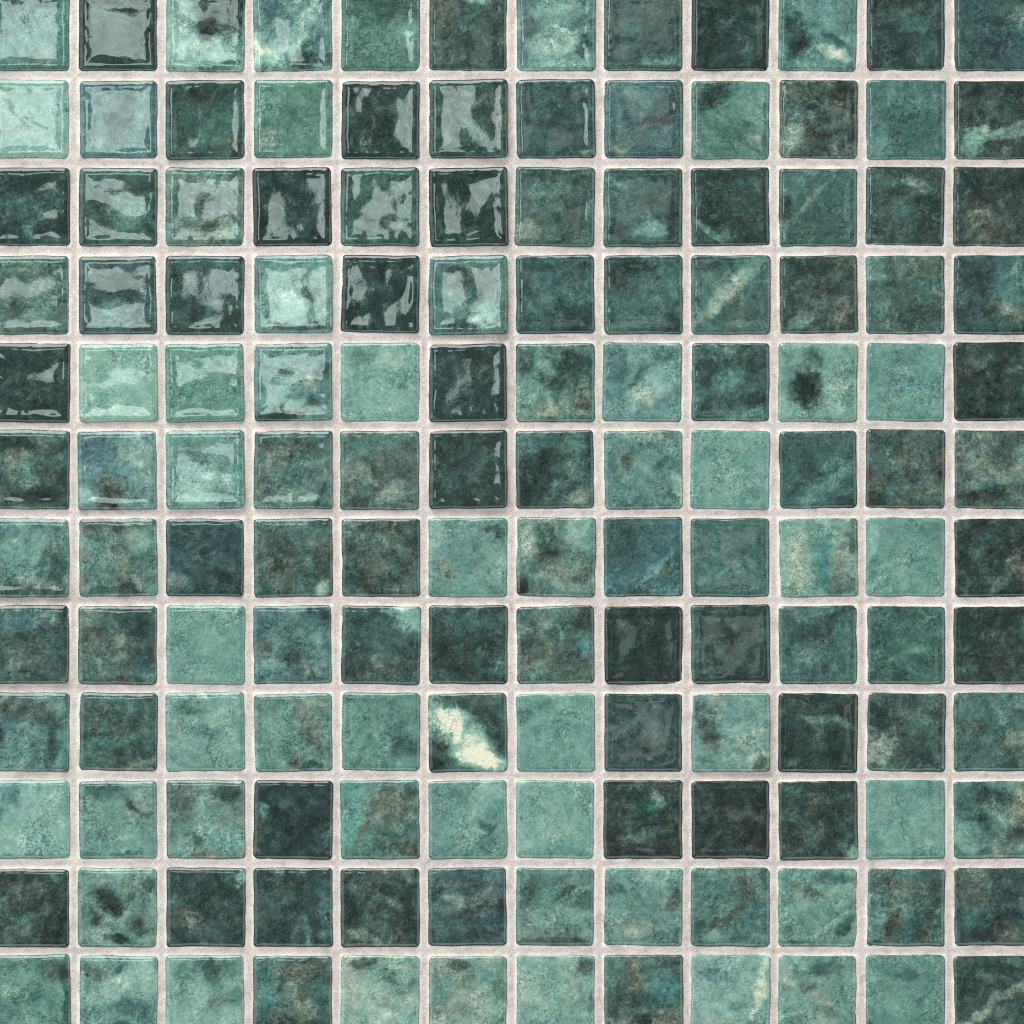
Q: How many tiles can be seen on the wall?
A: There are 144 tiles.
